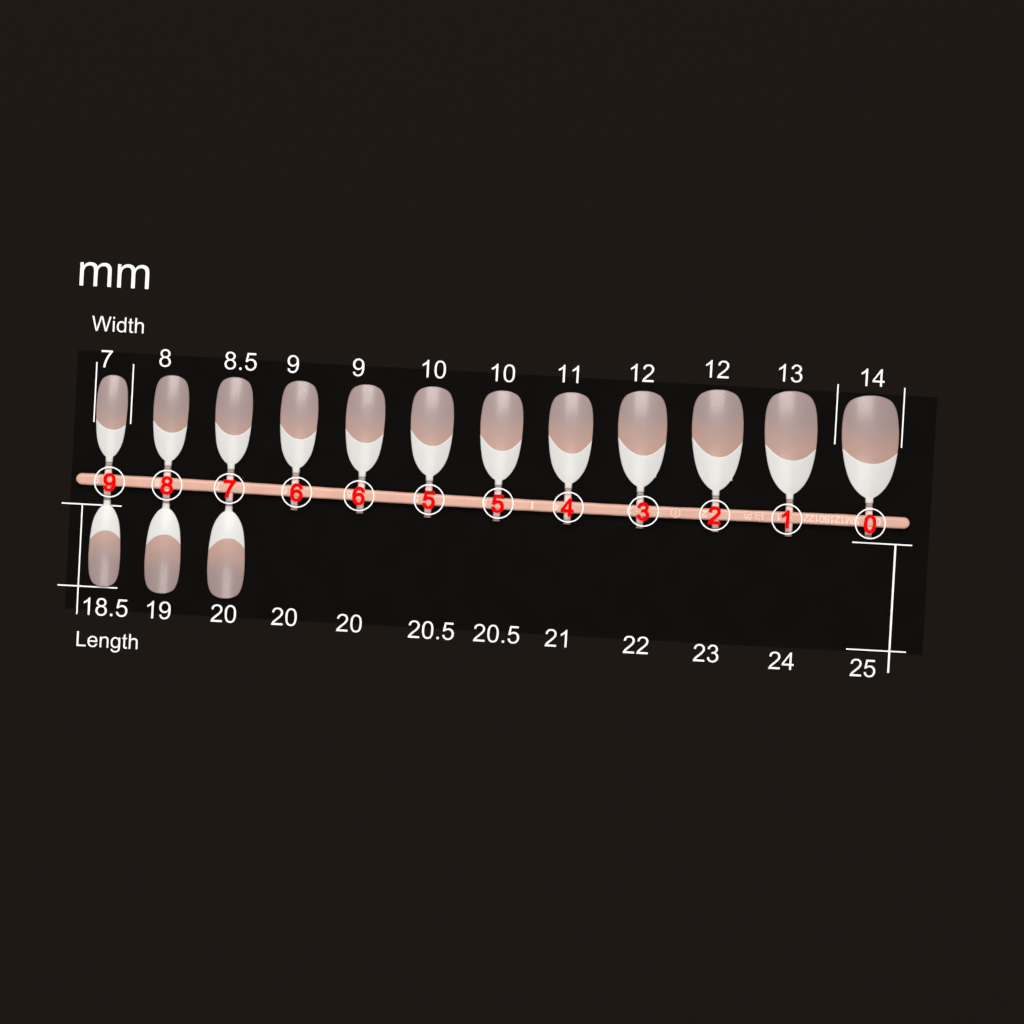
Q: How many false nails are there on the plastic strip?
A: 15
